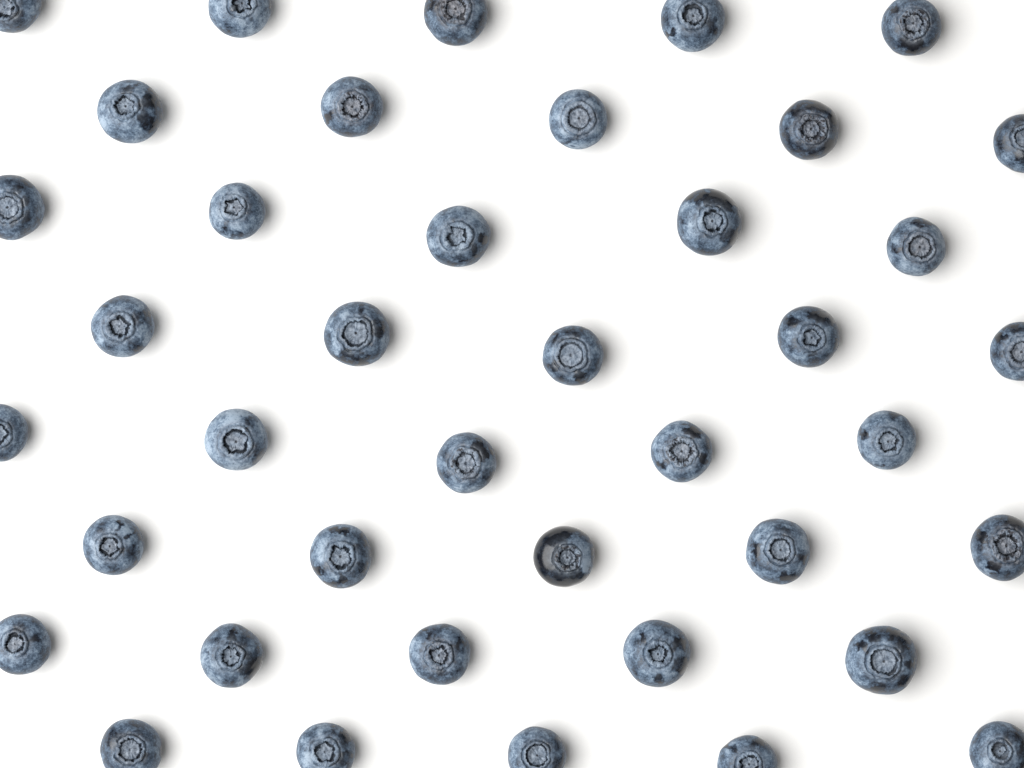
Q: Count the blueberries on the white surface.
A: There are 40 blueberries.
